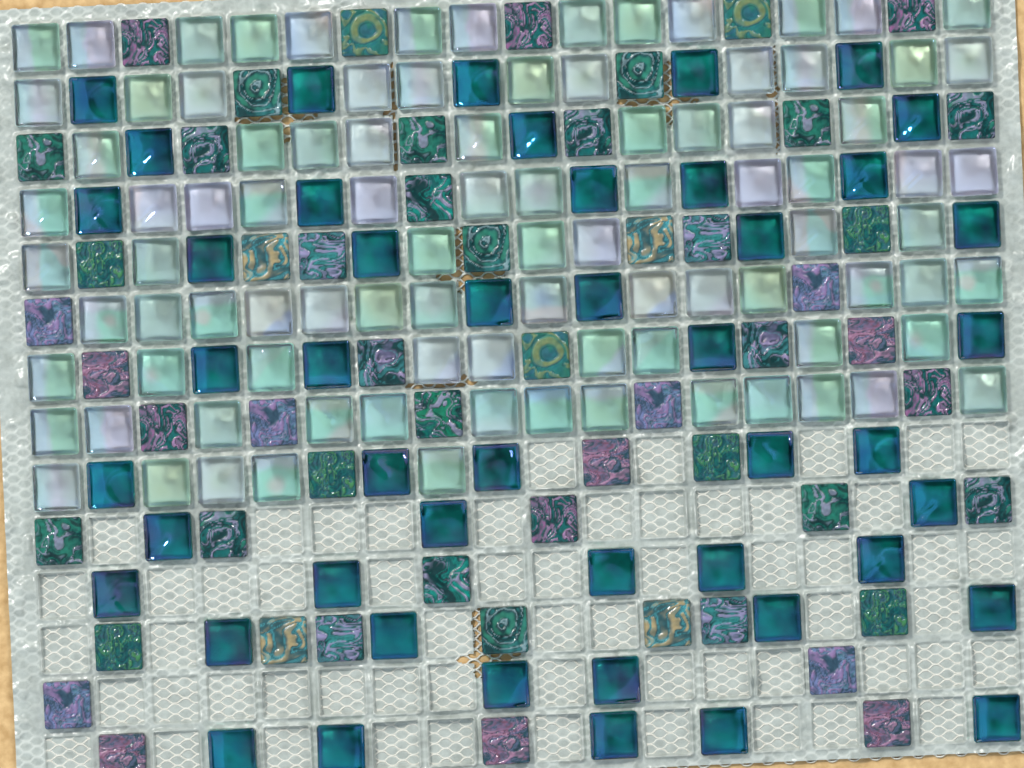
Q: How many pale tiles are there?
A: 93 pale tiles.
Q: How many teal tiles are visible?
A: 47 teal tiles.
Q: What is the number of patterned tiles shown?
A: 54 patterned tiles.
